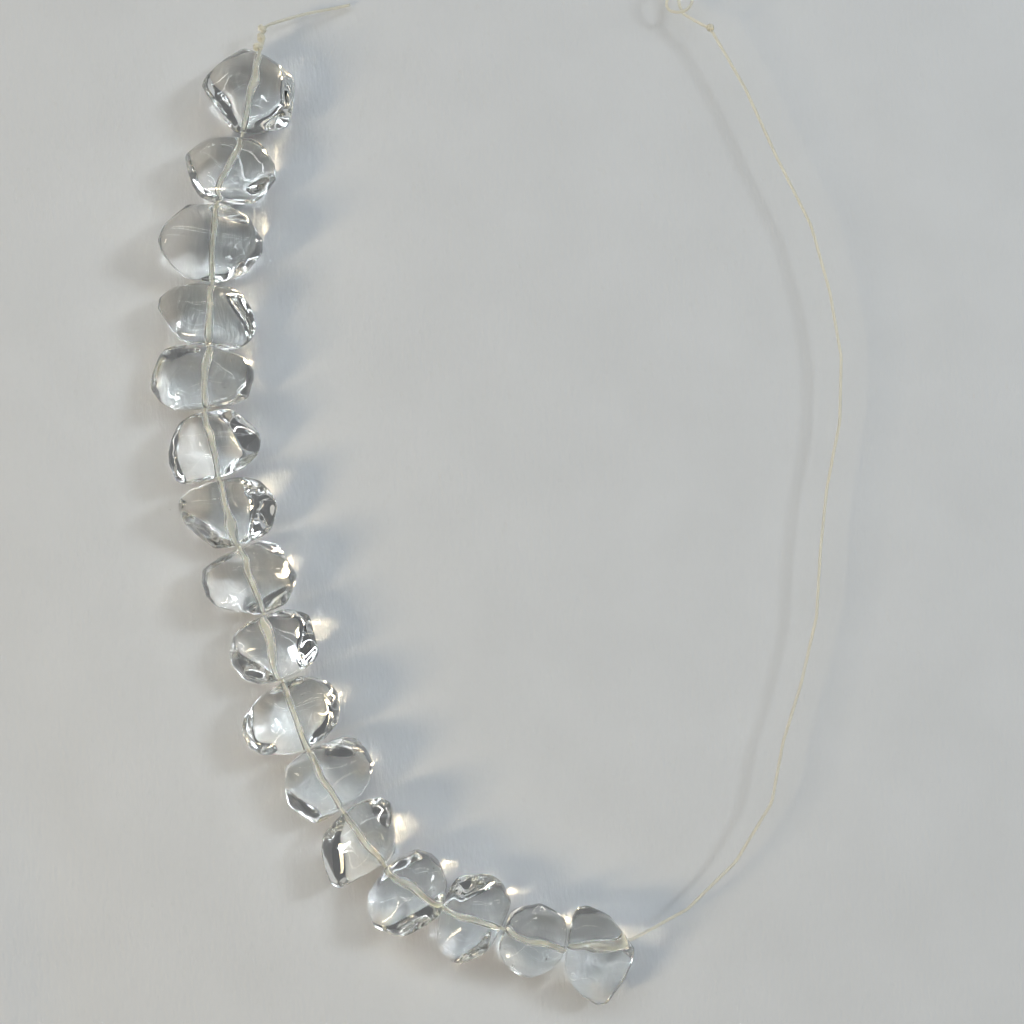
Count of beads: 16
